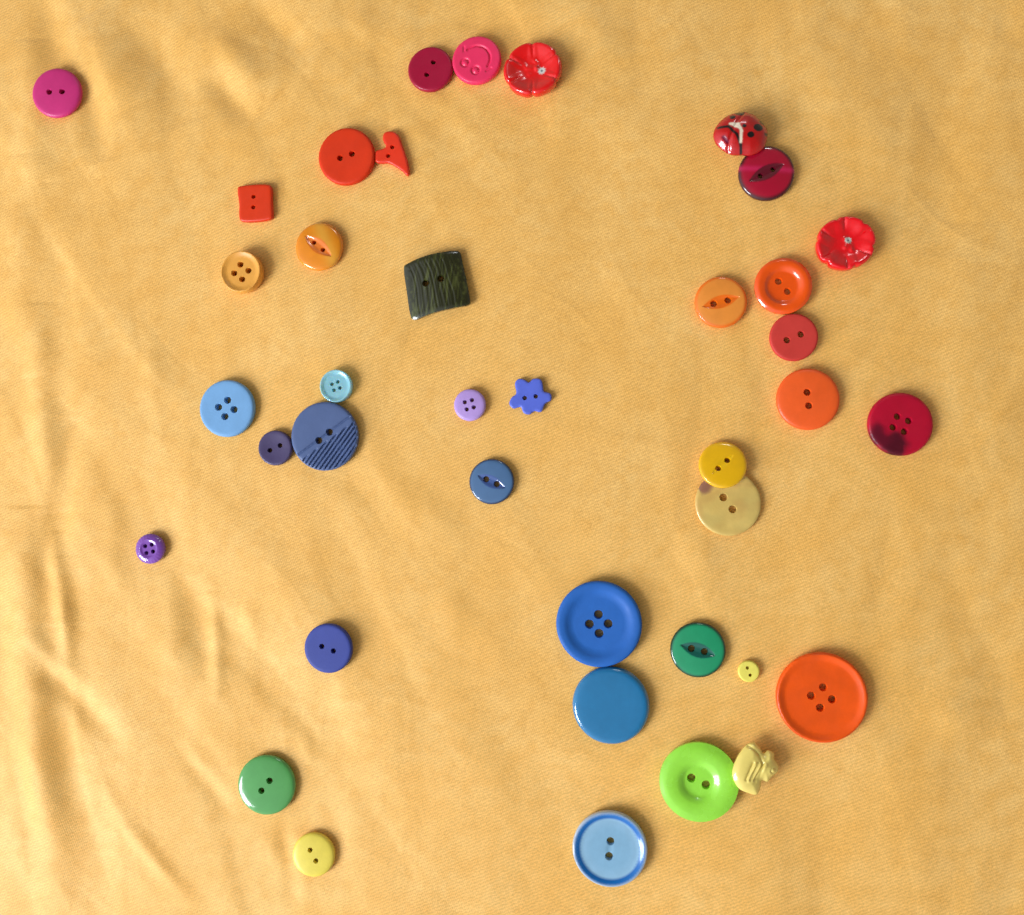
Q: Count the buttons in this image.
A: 39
